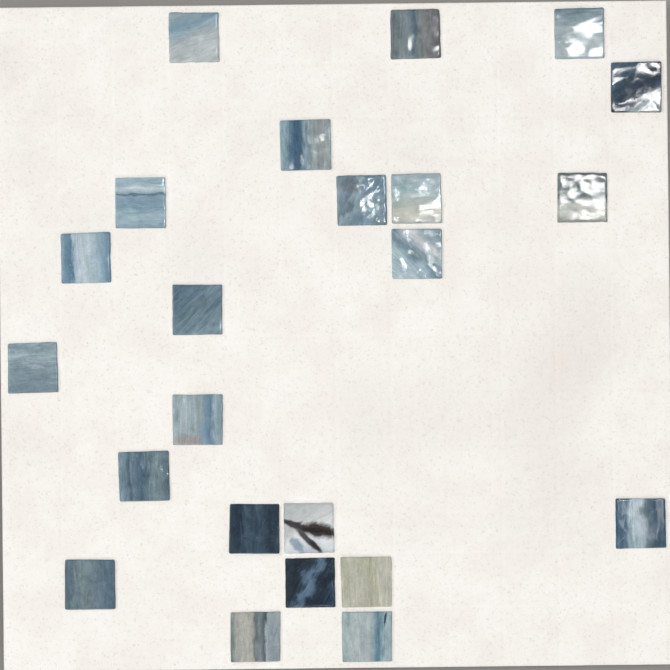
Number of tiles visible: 23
